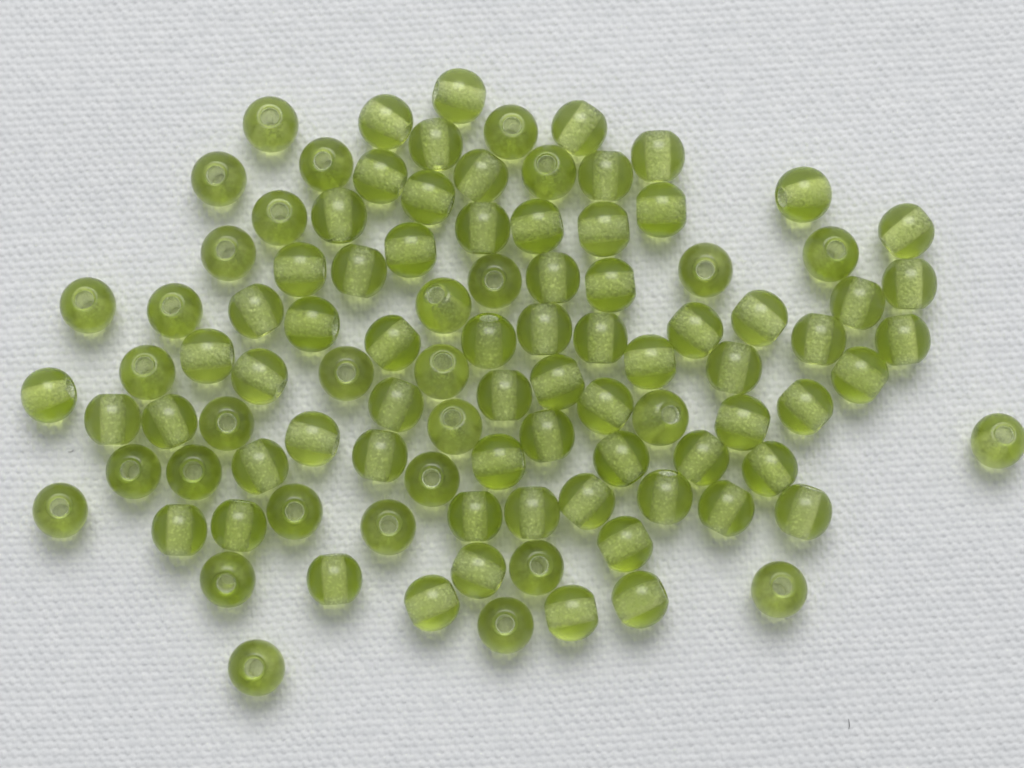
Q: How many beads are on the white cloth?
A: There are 100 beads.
